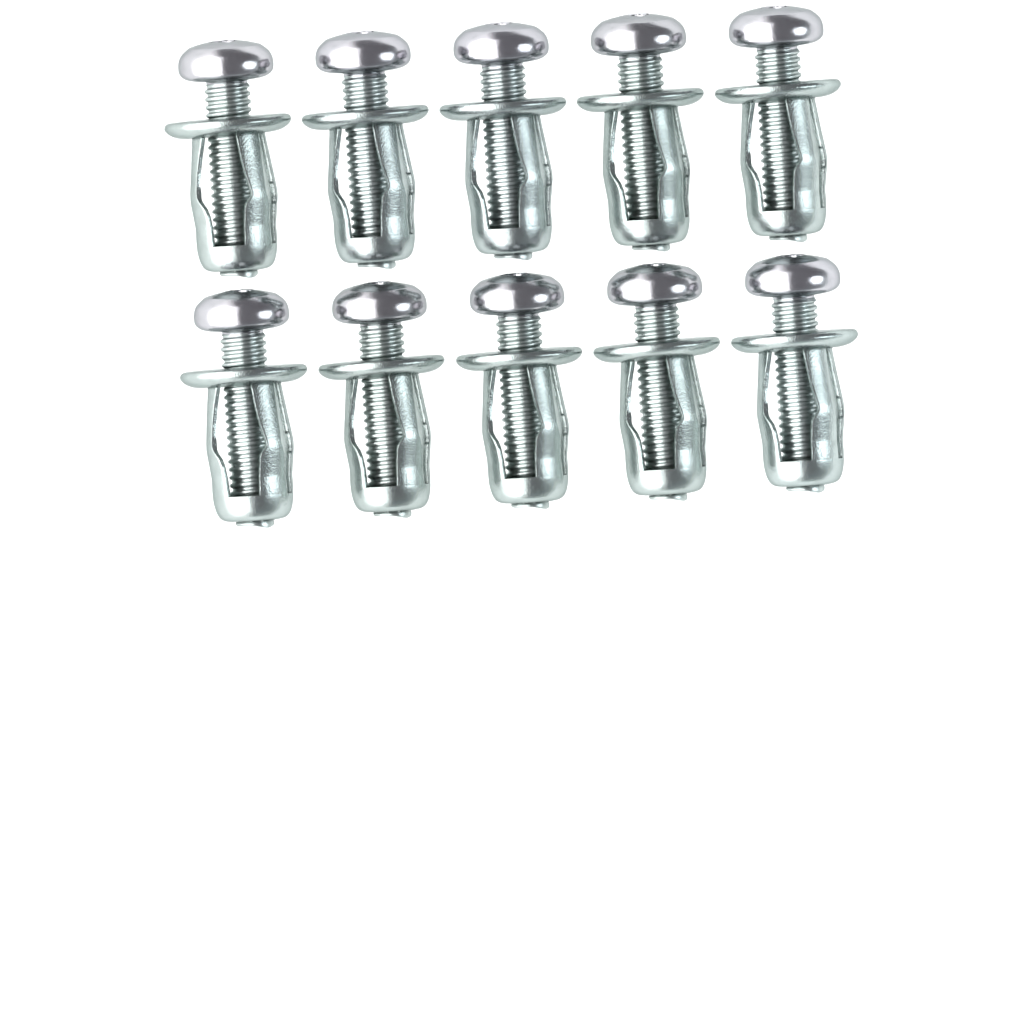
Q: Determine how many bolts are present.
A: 10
